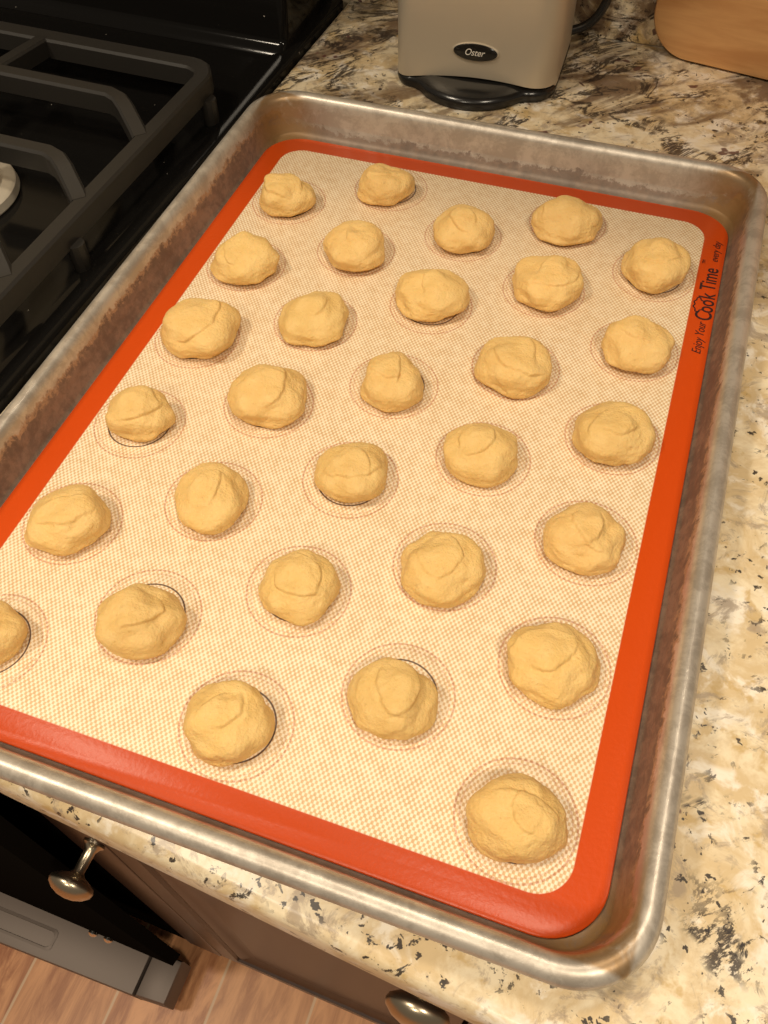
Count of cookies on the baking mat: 30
